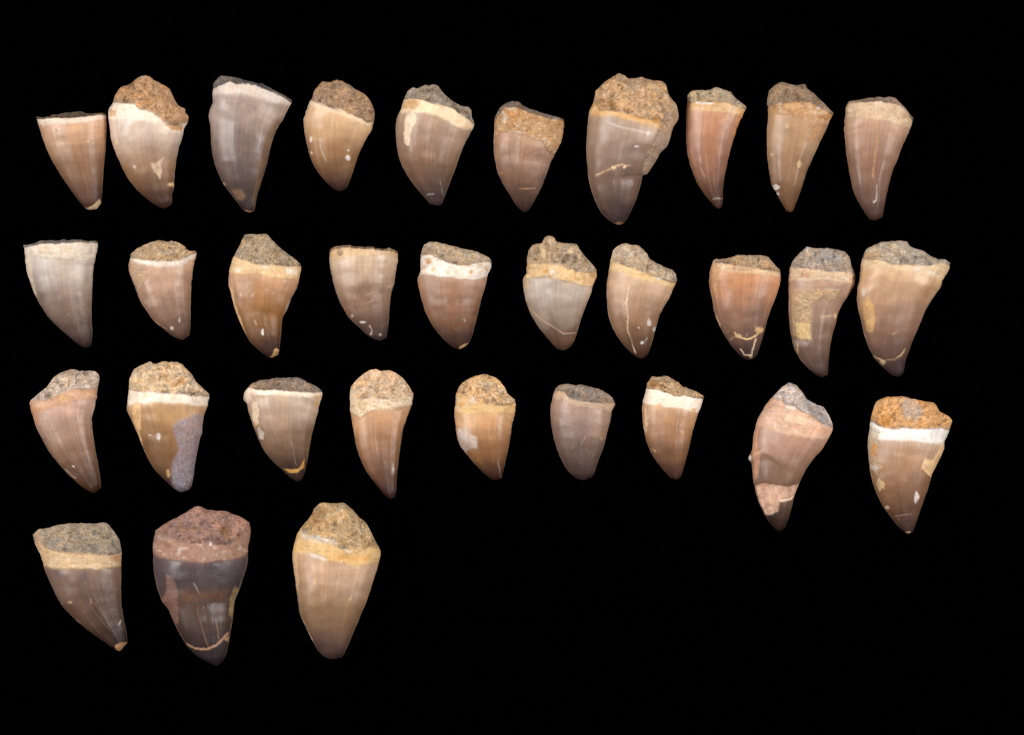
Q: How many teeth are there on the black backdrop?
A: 32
